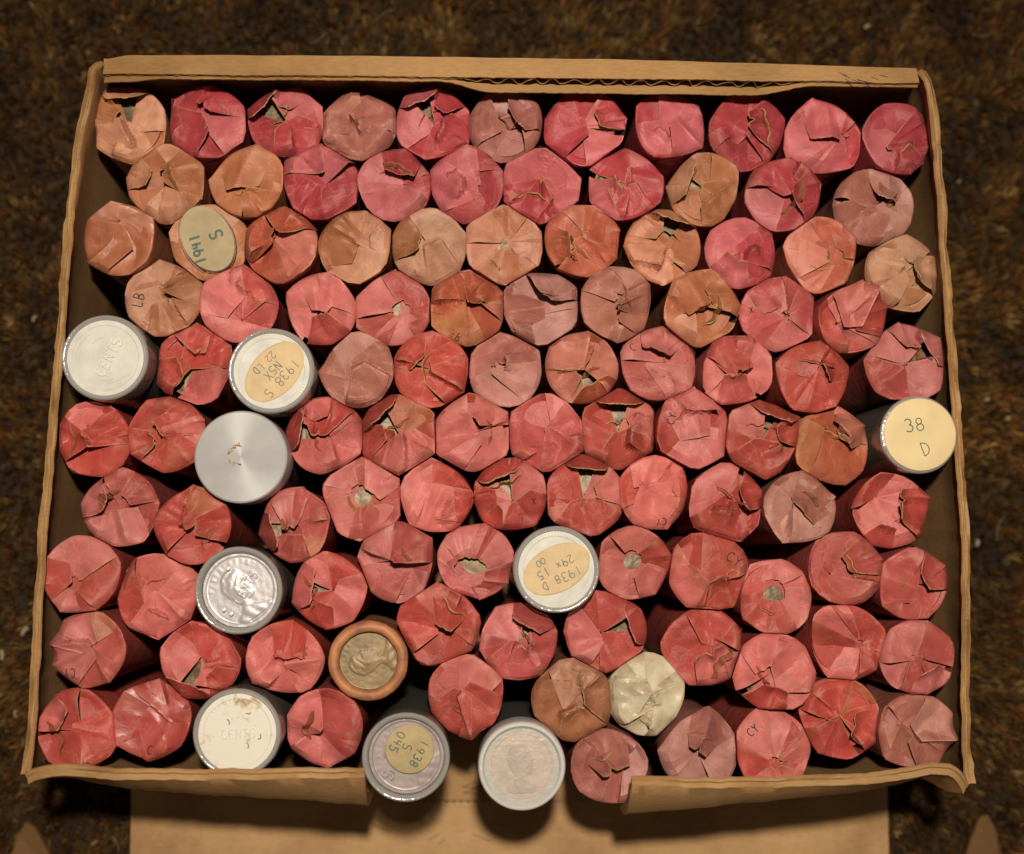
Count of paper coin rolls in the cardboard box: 104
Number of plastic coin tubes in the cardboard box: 9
